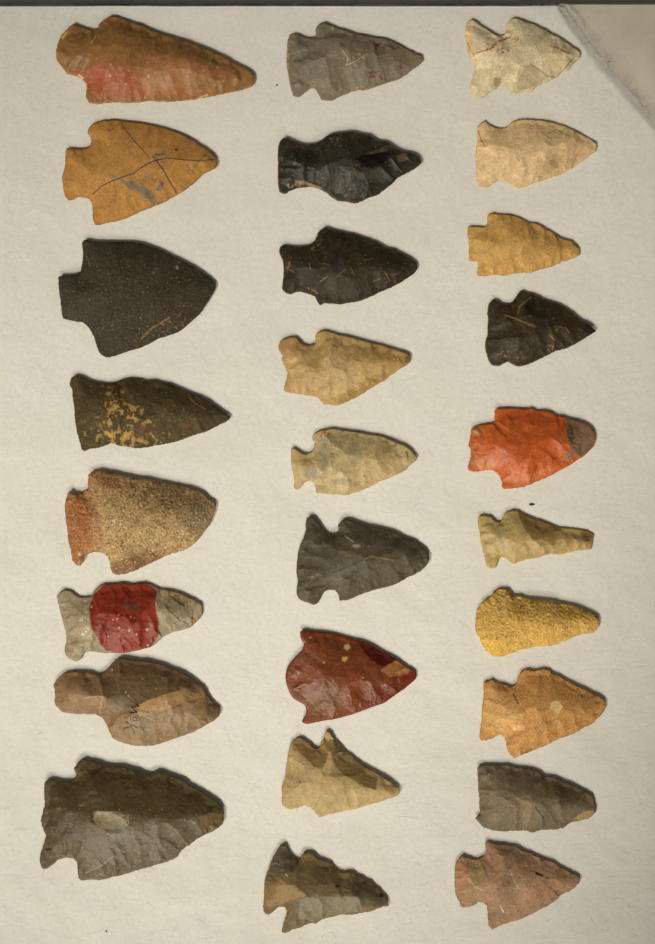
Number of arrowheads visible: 27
